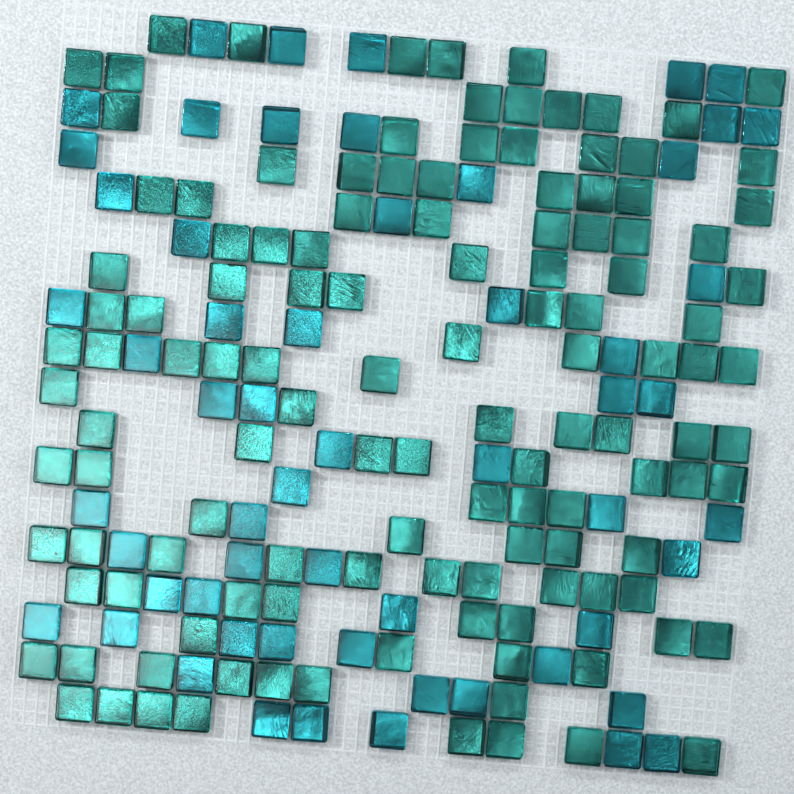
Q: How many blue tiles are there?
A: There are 58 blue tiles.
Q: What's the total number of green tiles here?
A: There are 125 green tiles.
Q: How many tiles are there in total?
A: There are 183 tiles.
